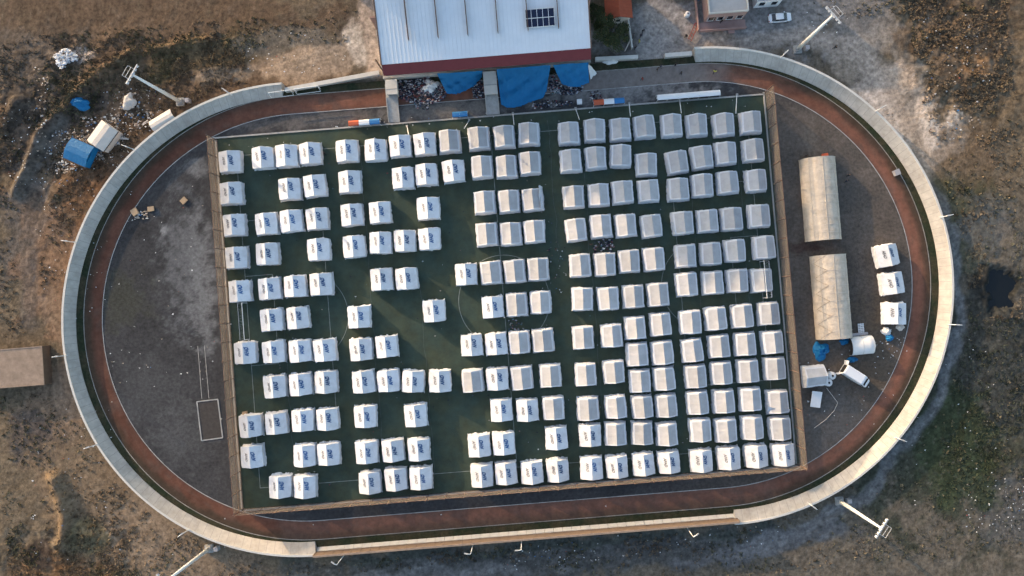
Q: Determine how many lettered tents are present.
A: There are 95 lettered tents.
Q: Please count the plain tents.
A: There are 110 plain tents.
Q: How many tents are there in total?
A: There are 205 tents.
